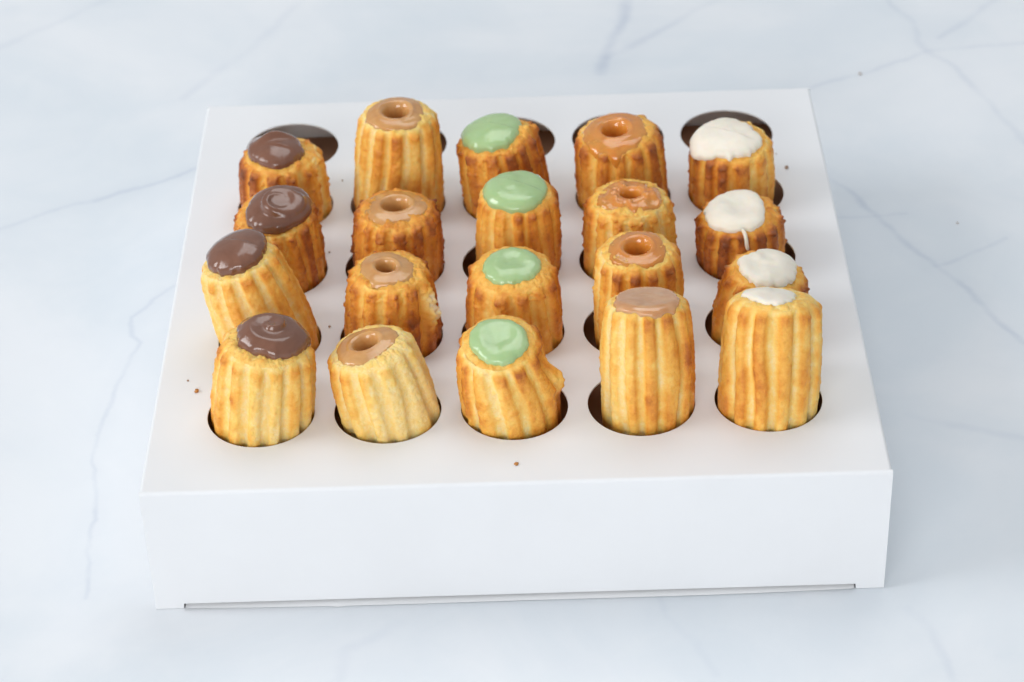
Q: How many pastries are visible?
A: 20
